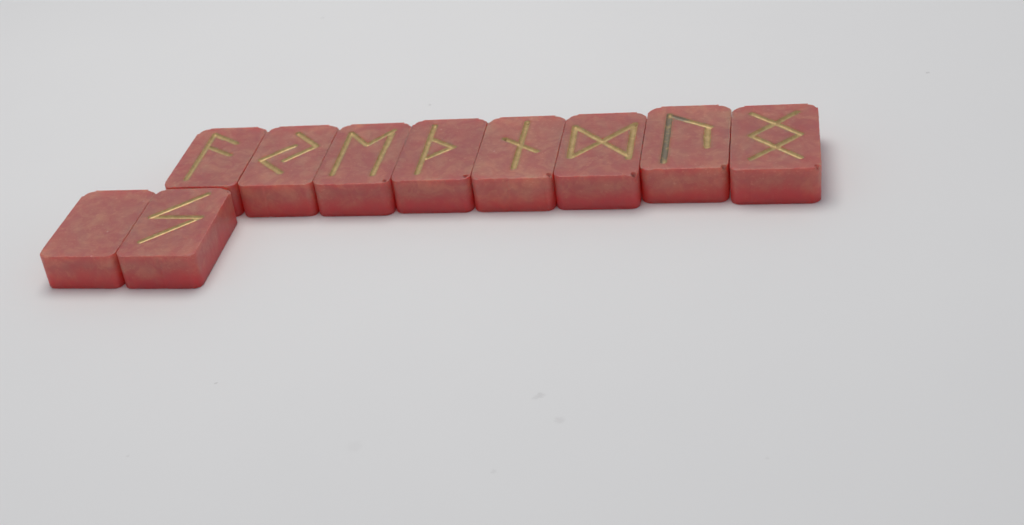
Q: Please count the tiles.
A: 10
